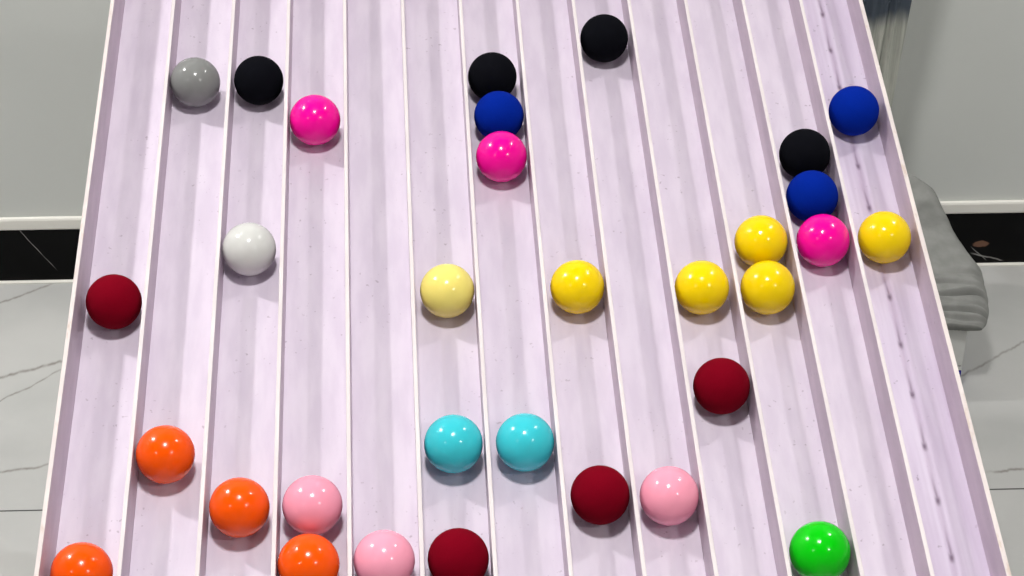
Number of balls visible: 32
